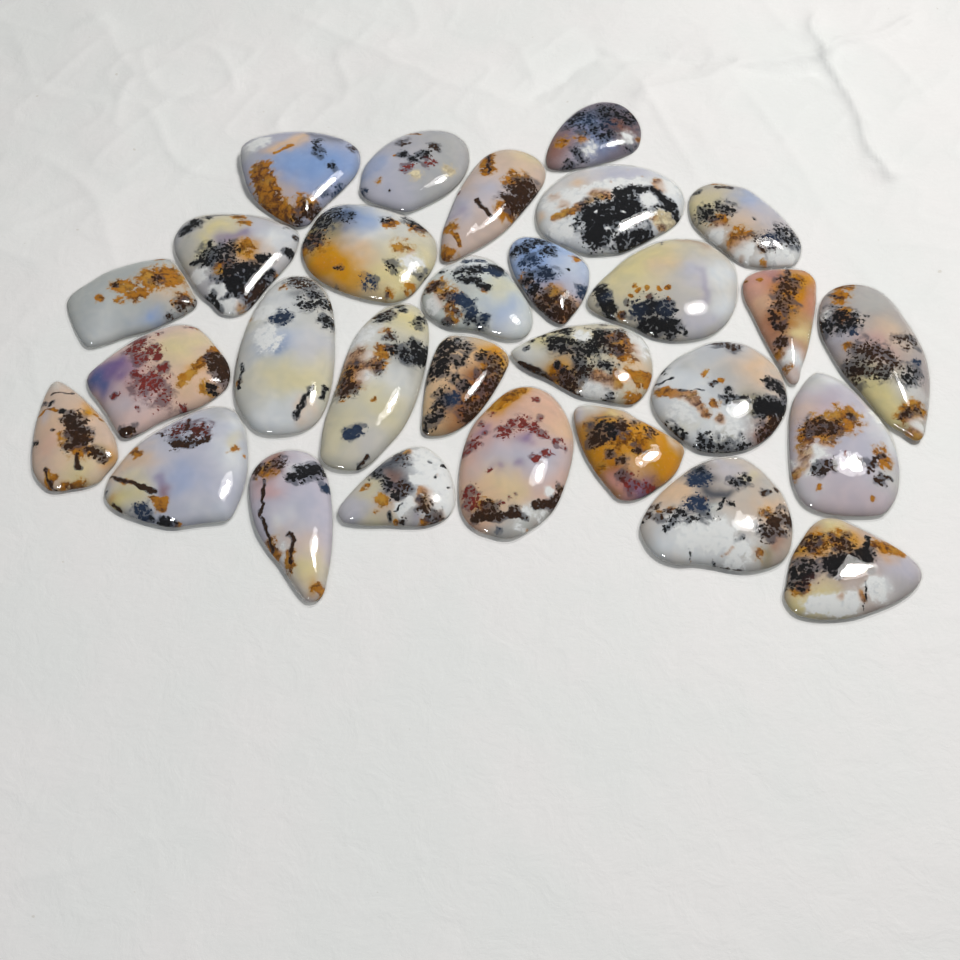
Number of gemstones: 29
